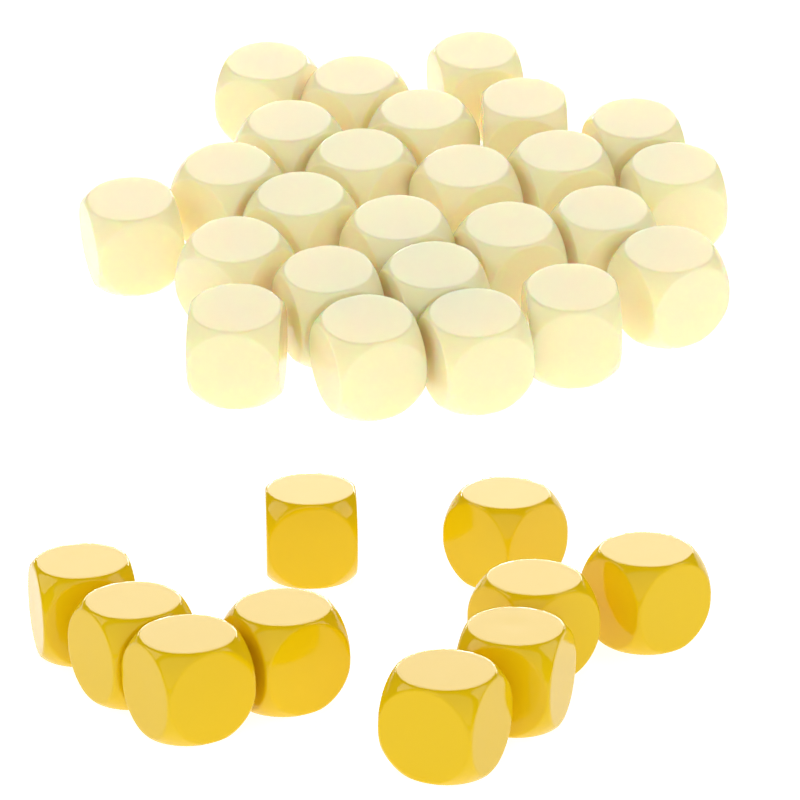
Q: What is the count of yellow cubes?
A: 10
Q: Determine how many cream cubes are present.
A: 25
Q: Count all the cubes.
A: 35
